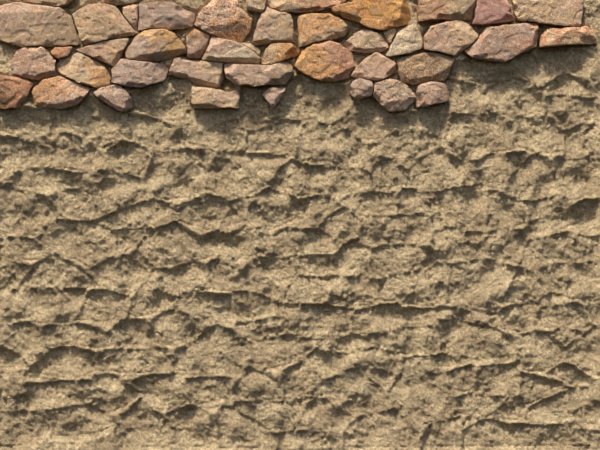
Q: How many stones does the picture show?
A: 44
